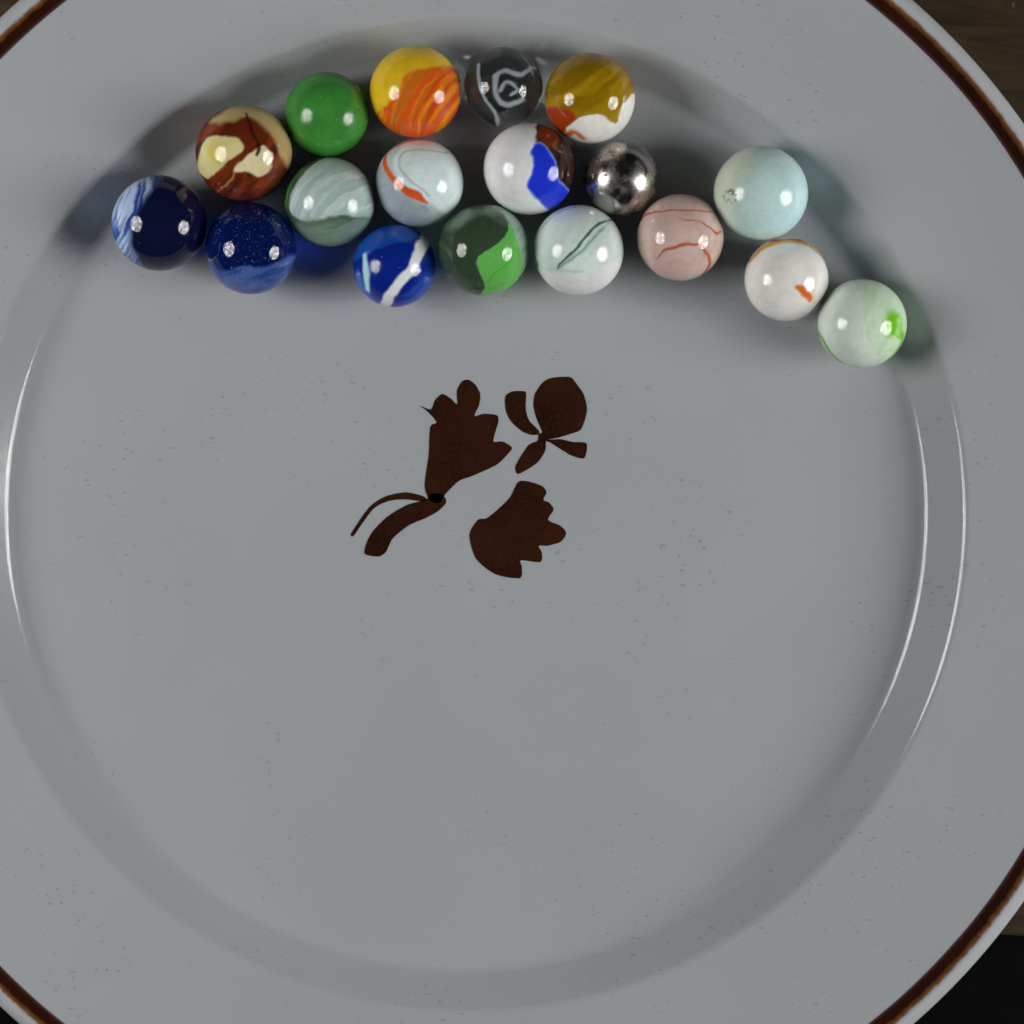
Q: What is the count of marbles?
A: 18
